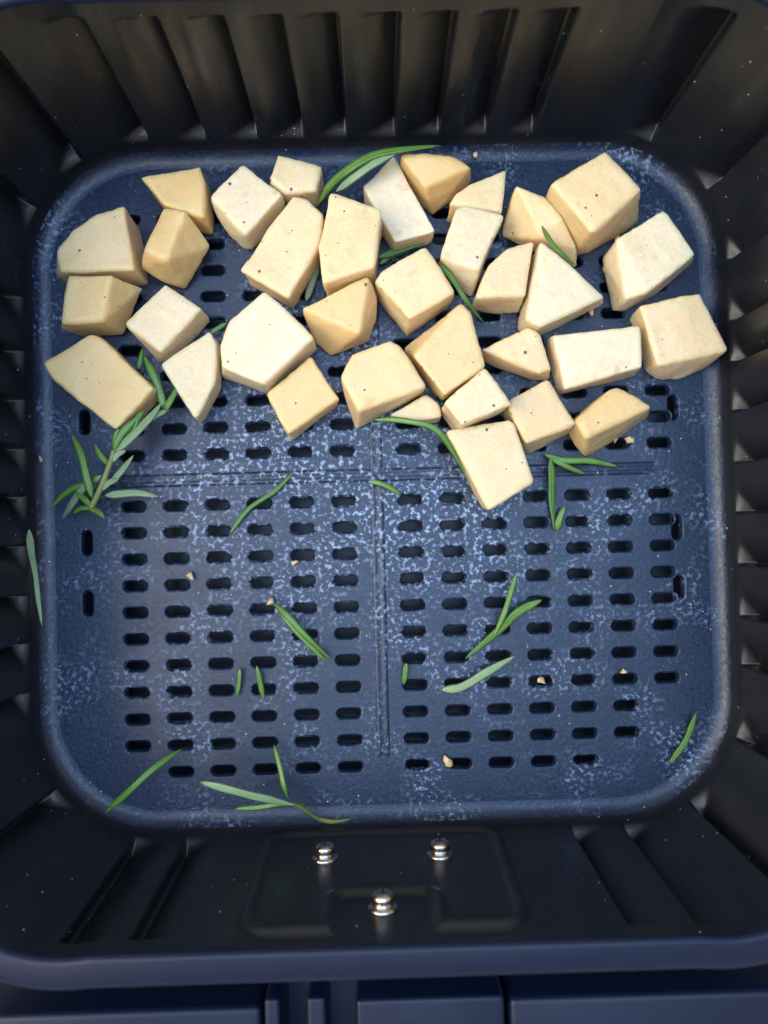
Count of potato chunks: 34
